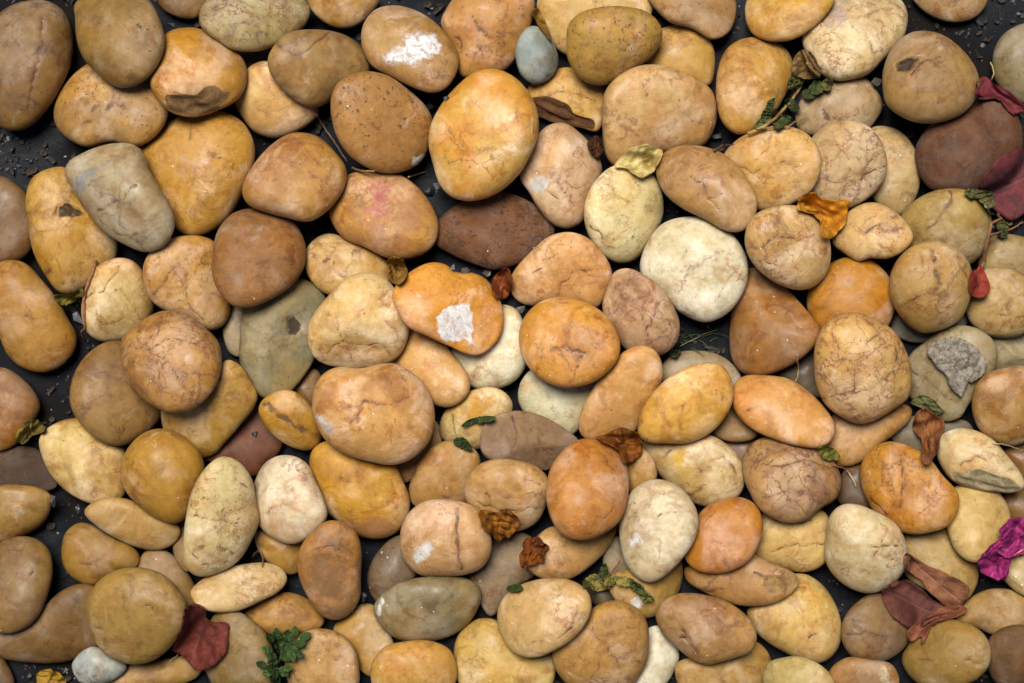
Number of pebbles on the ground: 156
